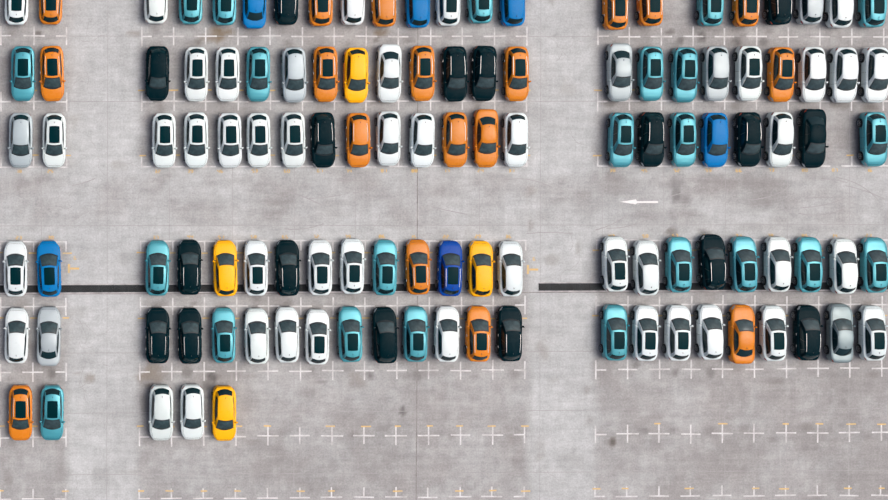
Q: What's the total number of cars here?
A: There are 118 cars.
